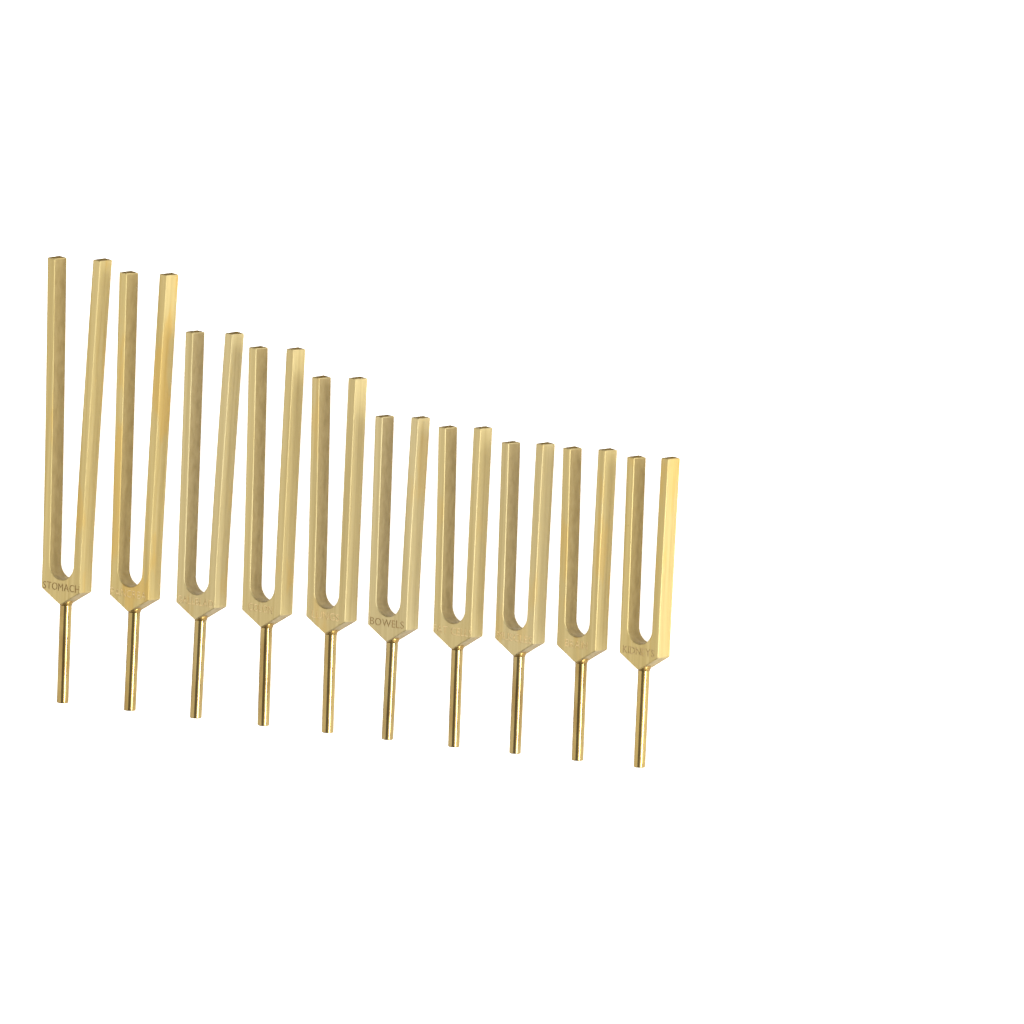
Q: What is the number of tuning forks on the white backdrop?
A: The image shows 10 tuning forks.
